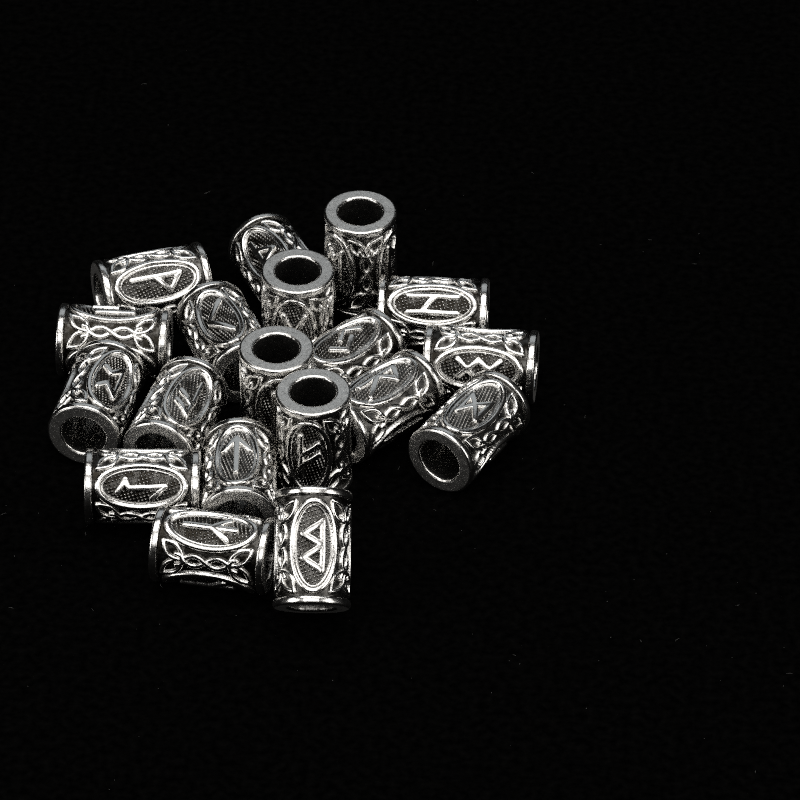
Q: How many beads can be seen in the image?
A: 19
